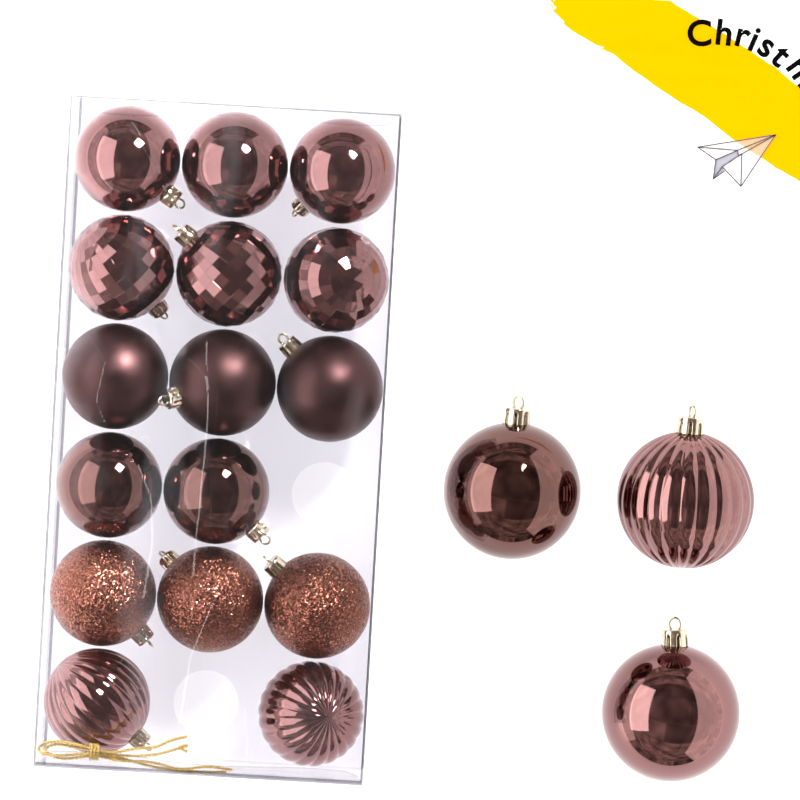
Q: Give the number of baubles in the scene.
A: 19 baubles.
